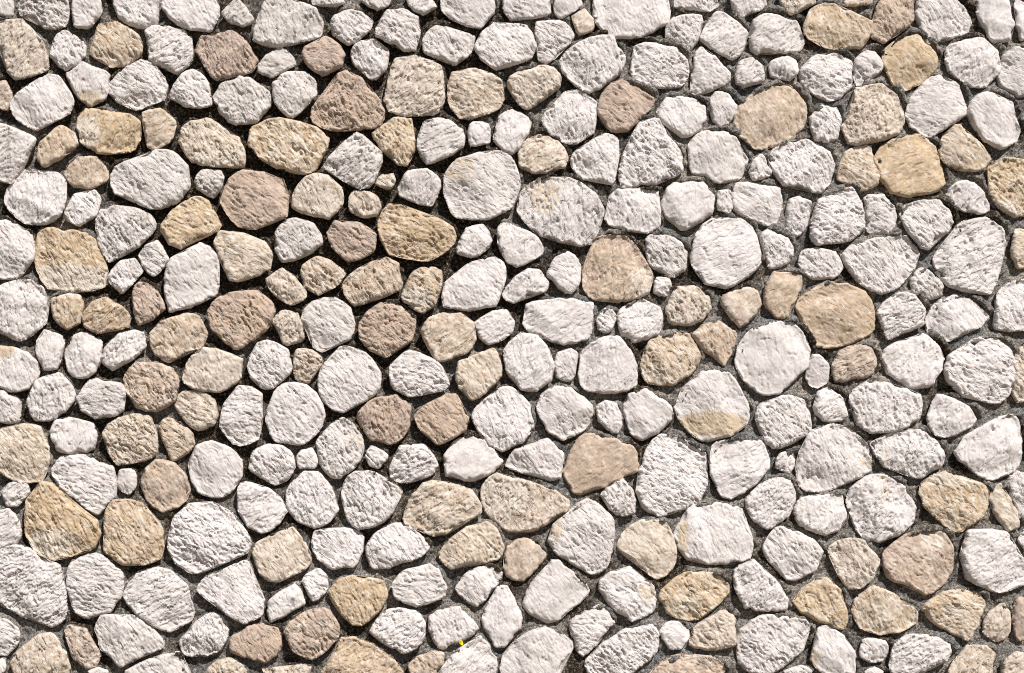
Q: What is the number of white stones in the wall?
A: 200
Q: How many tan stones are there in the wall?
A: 104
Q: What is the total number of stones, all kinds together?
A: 304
